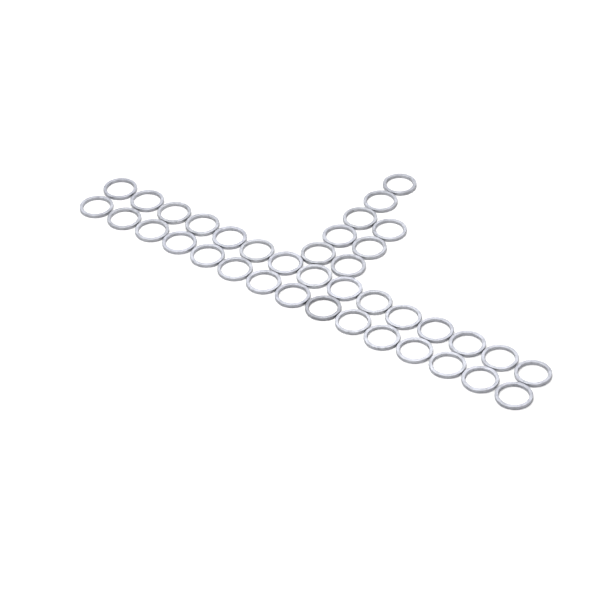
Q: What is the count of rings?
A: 38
